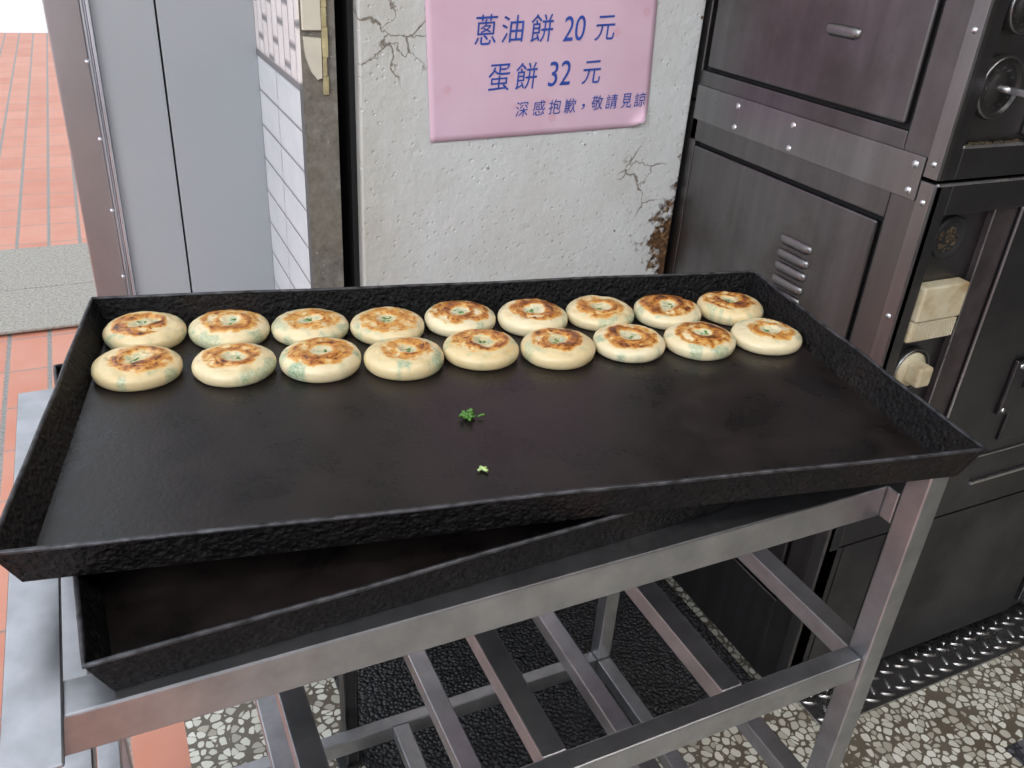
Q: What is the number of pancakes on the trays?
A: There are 18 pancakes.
